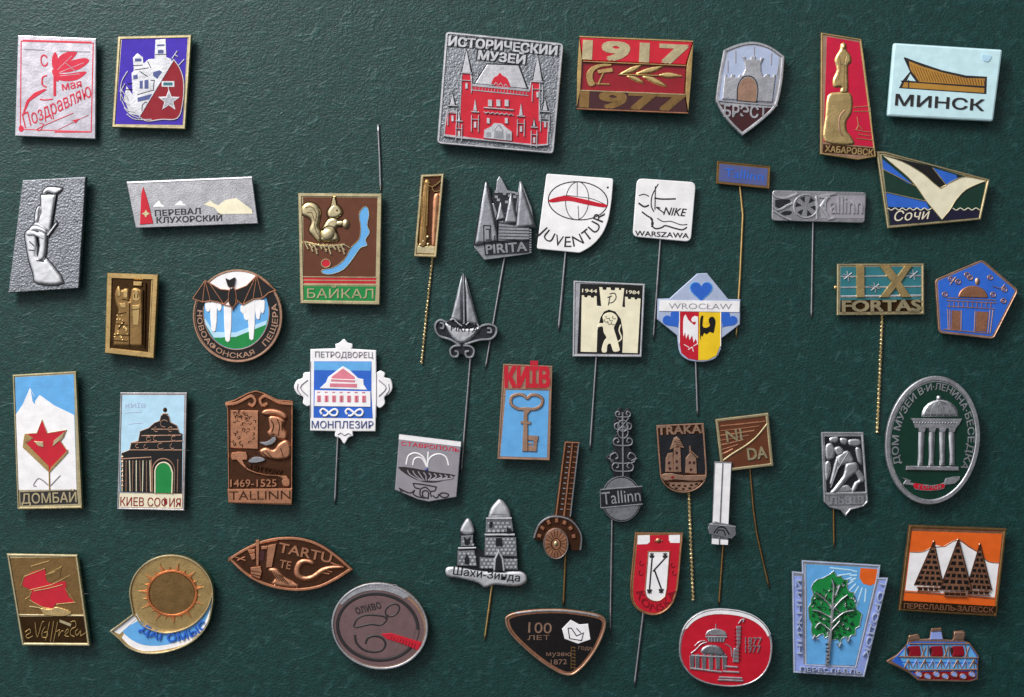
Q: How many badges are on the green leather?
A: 48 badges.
